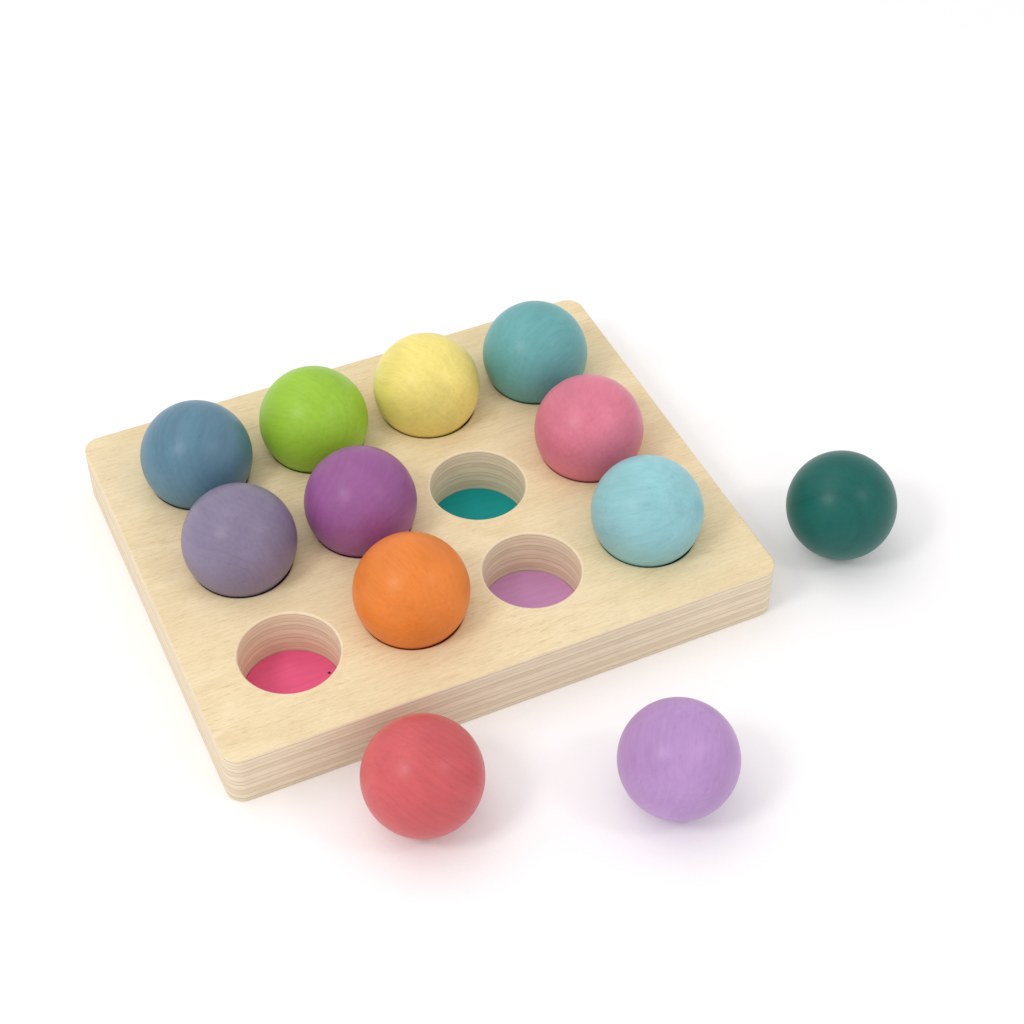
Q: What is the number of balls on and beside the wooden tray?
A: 12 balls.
